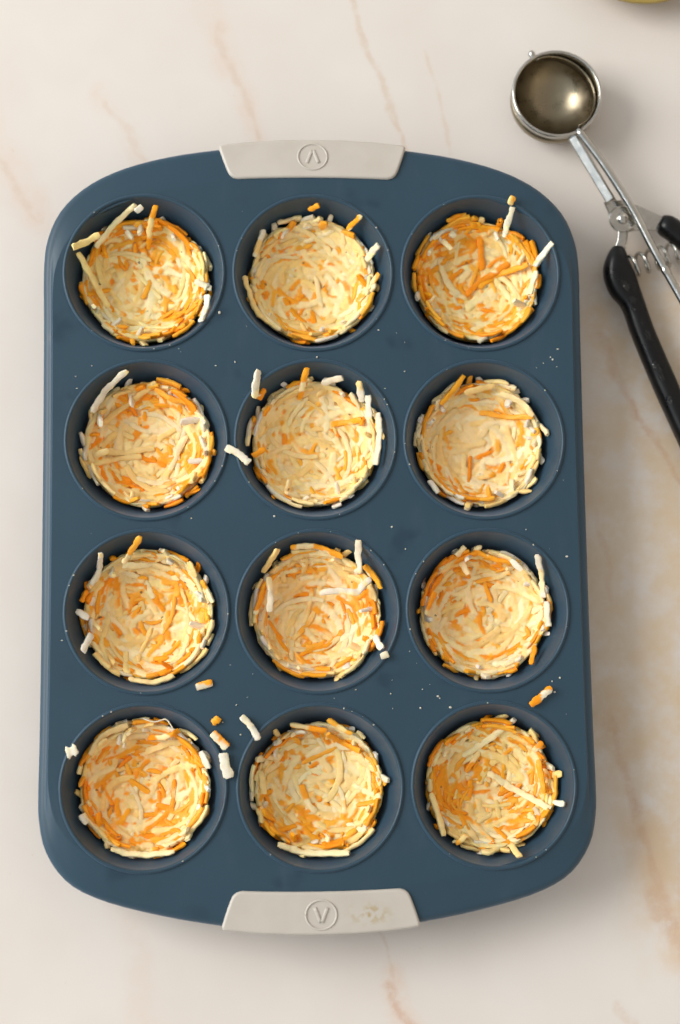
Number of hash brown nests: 12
